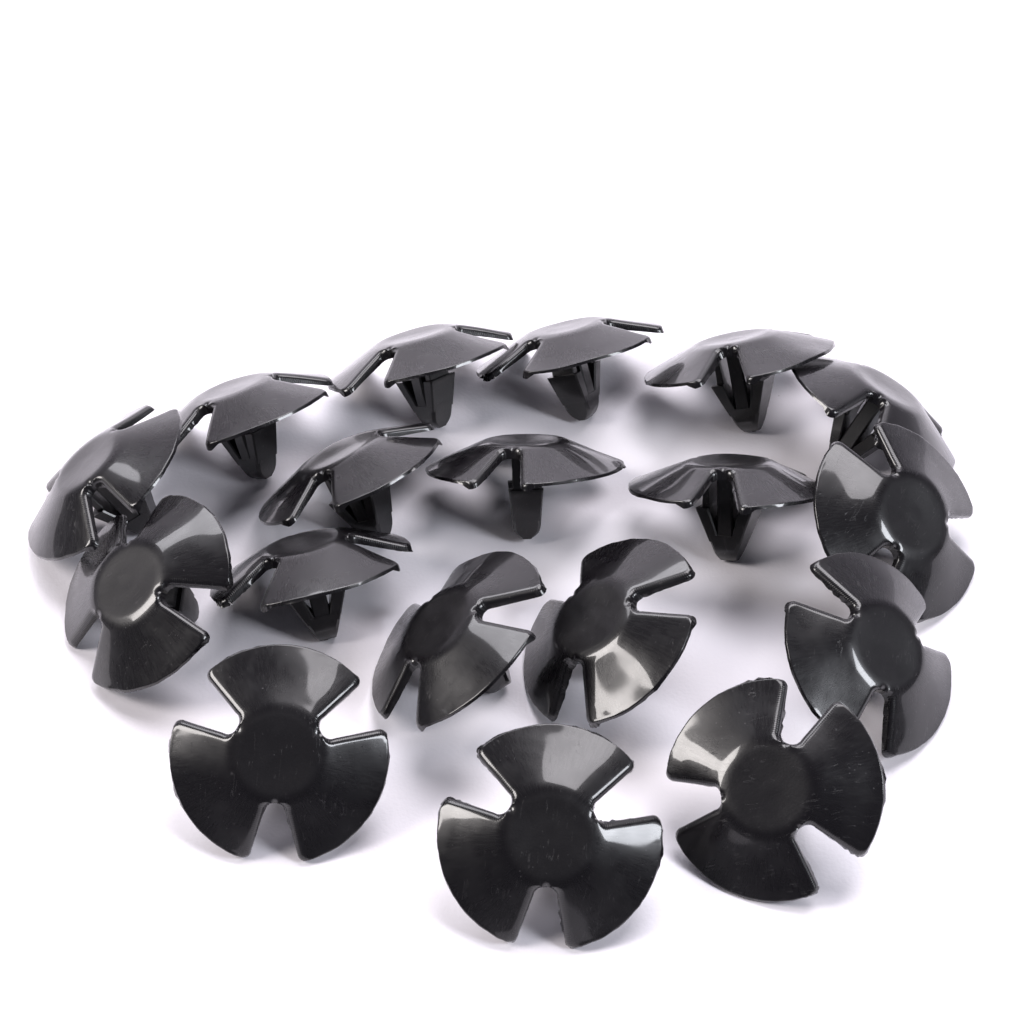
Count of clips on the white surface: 18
